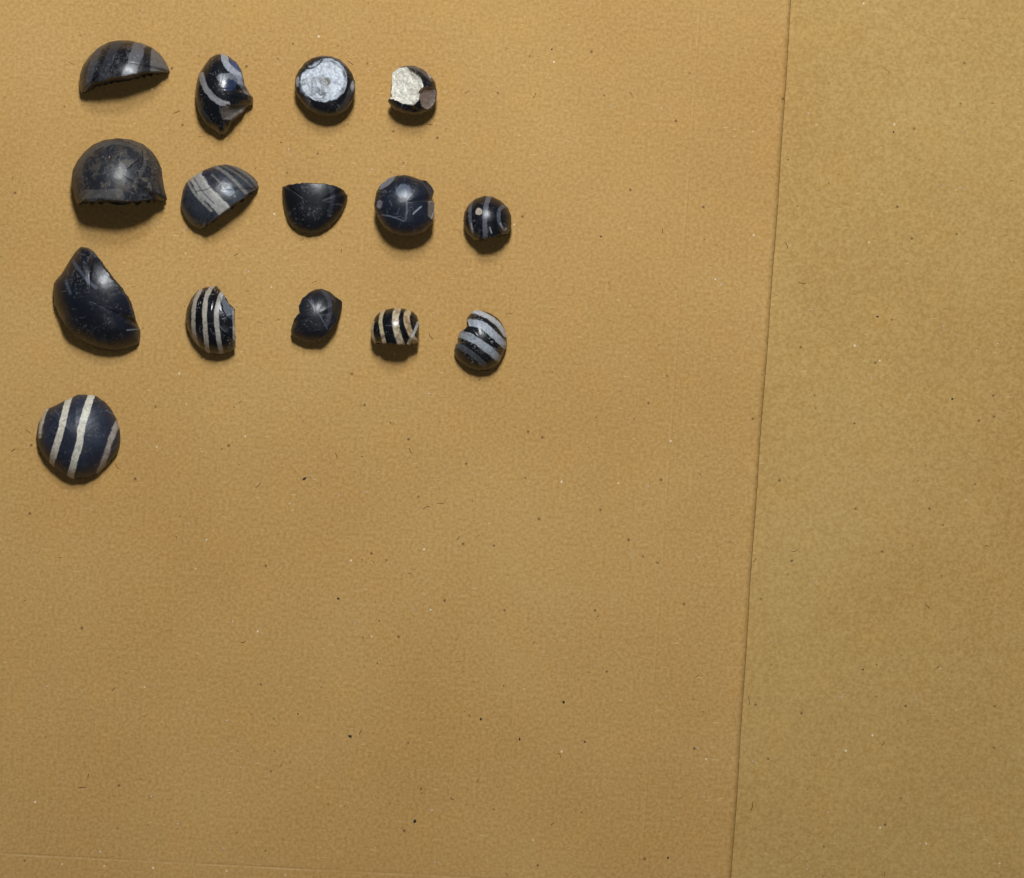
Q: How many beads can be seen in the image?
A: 15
